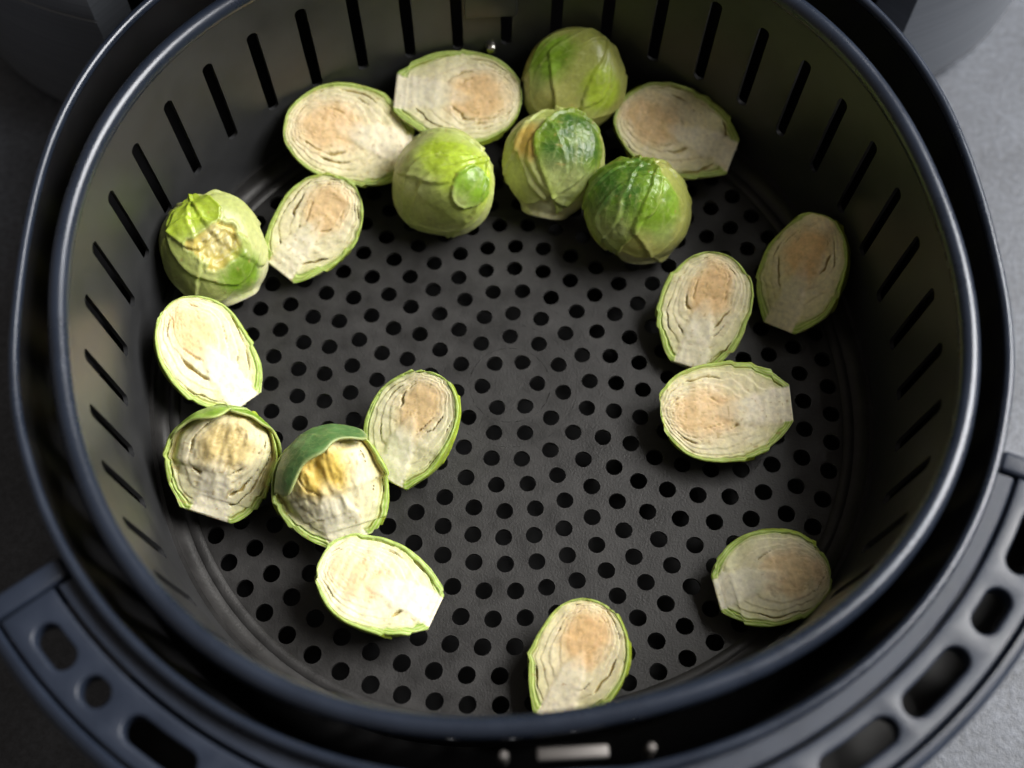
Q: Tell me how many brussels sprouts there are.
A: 19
